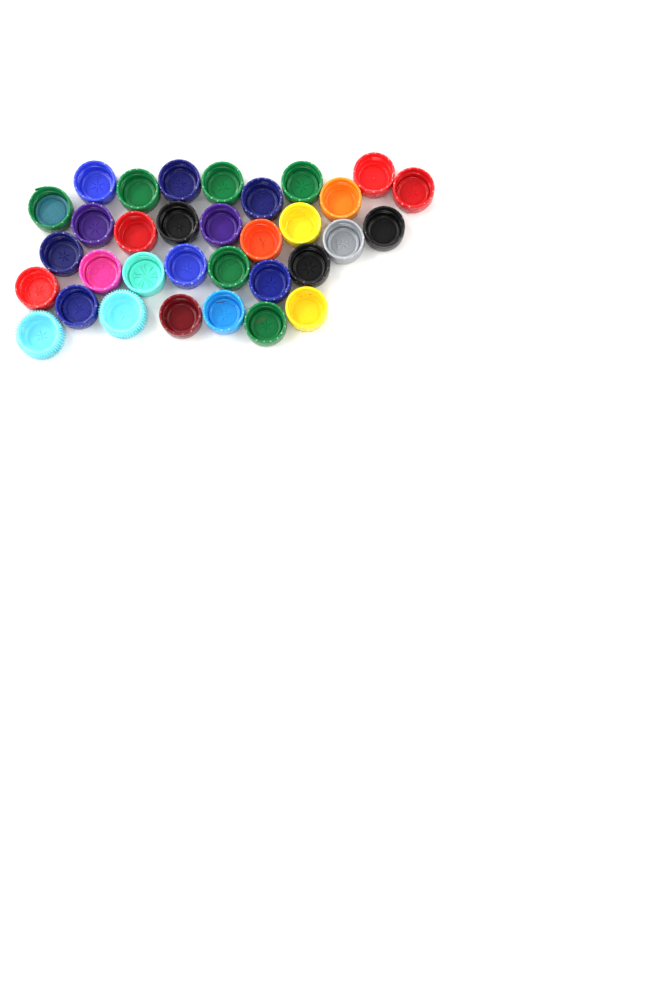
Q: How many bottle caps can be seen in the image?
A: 33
